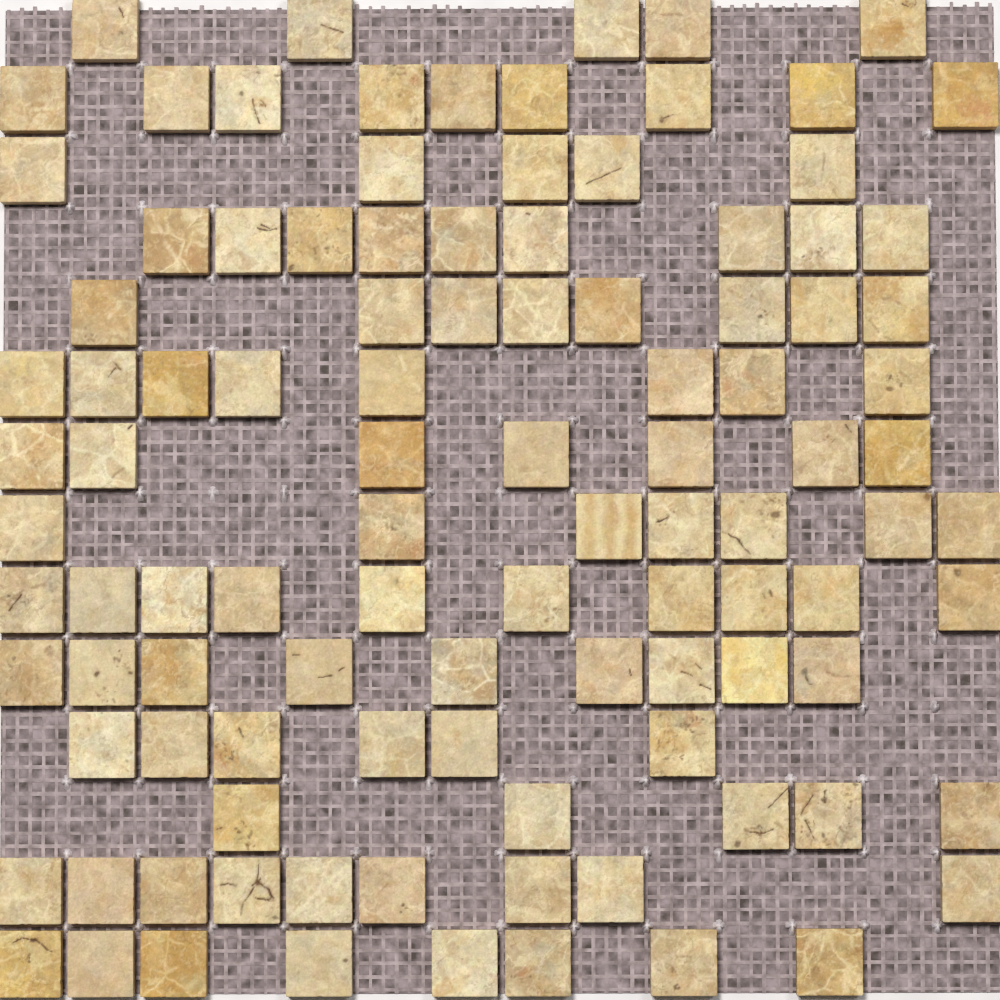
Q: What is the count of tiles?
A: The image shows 105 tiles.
